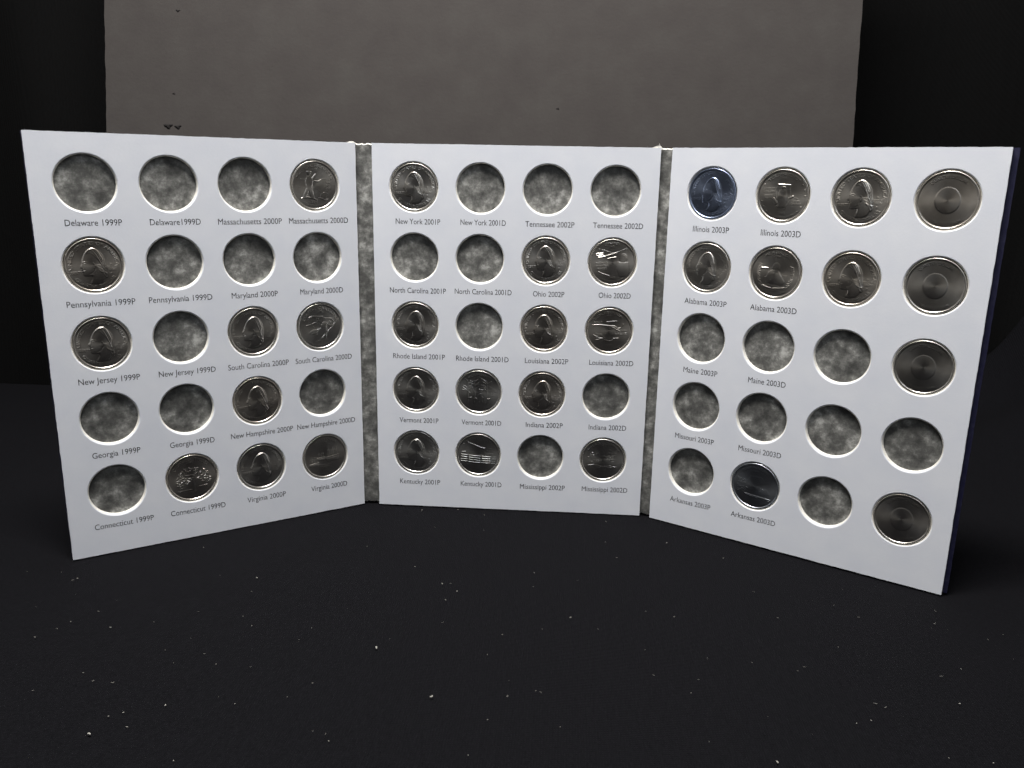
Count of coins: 32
